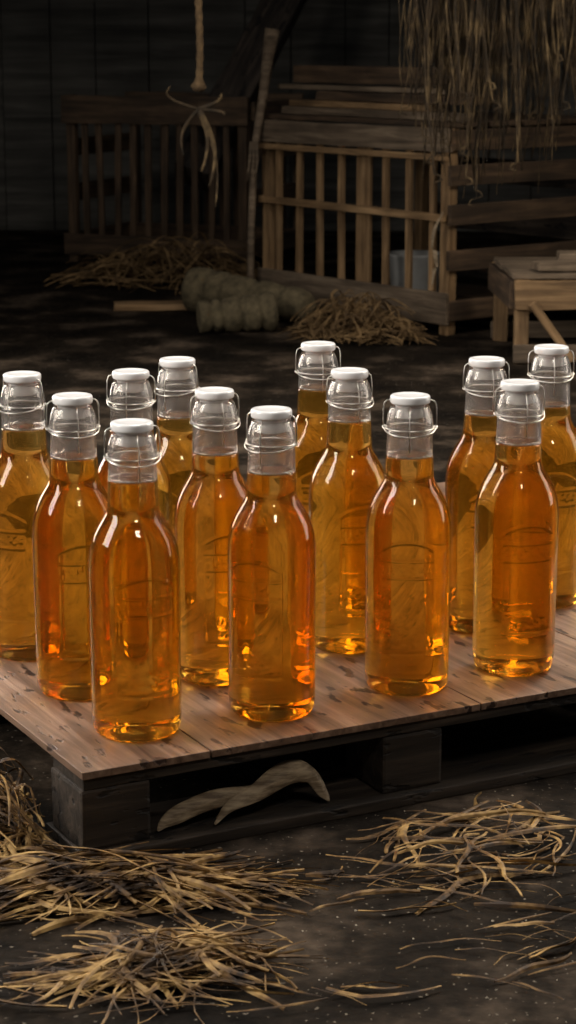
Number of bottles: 13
